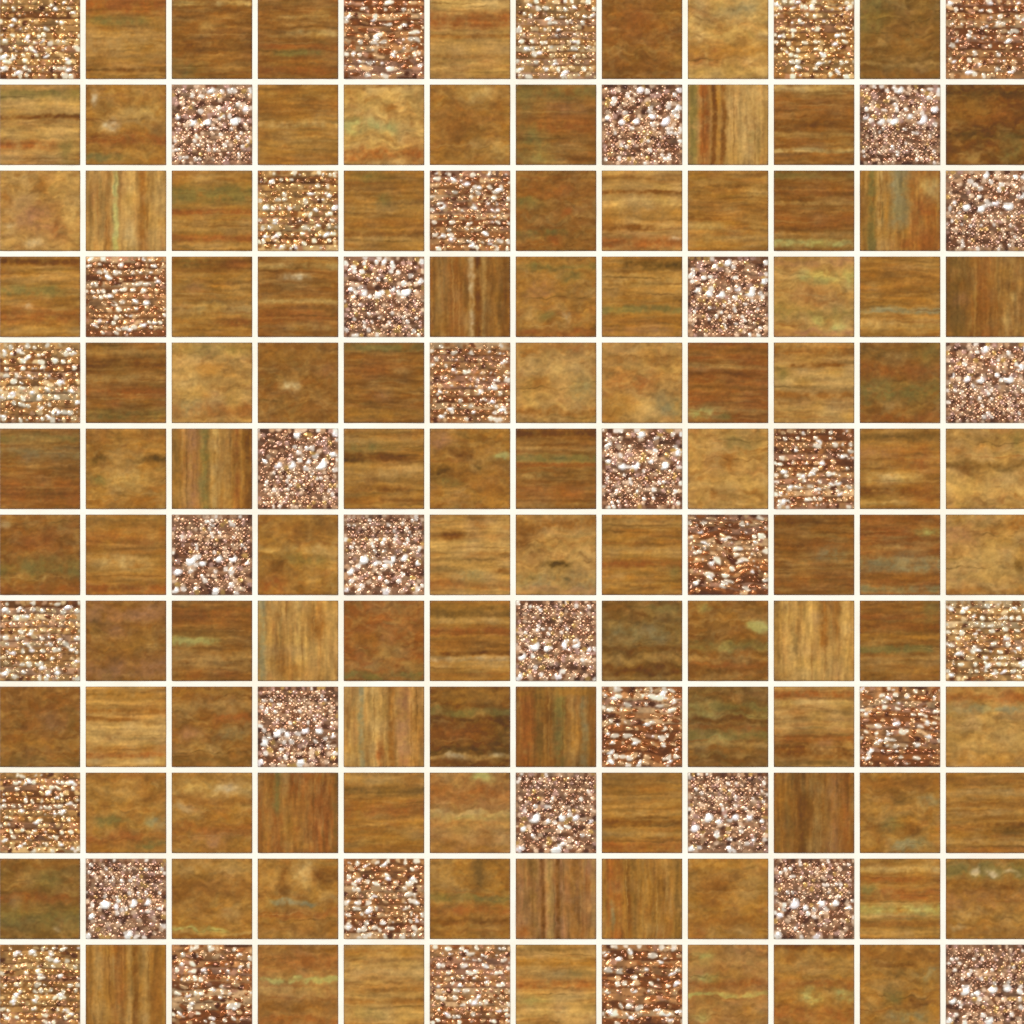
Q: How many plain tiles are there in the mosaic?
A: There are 104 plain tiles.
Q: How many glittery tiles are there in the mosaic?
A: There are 40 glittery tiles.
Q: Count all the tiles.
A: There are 144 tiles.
